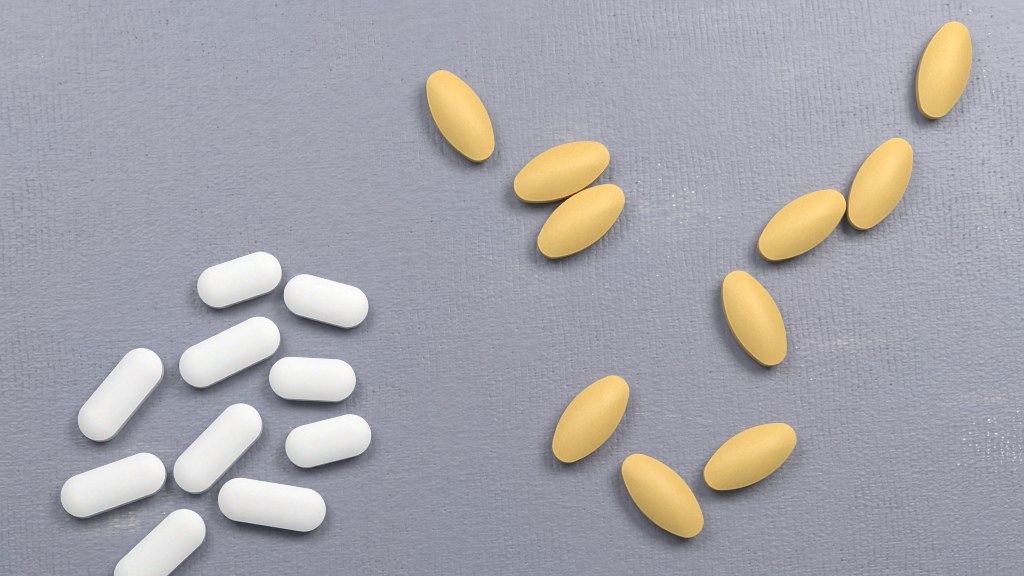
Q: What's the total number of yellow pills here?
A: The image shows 10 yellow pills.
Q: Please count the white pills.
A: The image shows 10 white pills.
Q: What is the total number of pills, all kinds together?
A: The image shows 20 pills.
